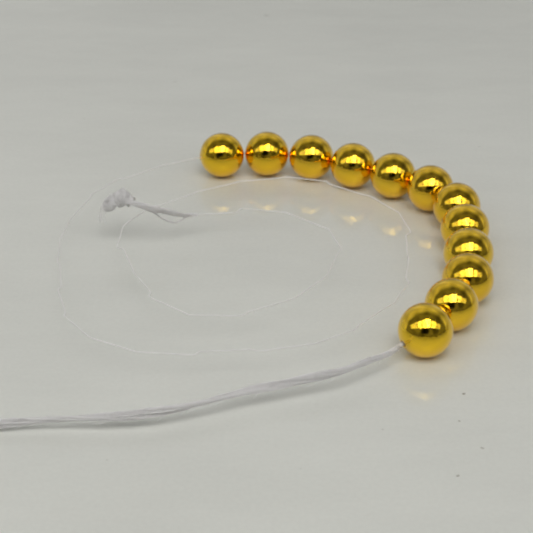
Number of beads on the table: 12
